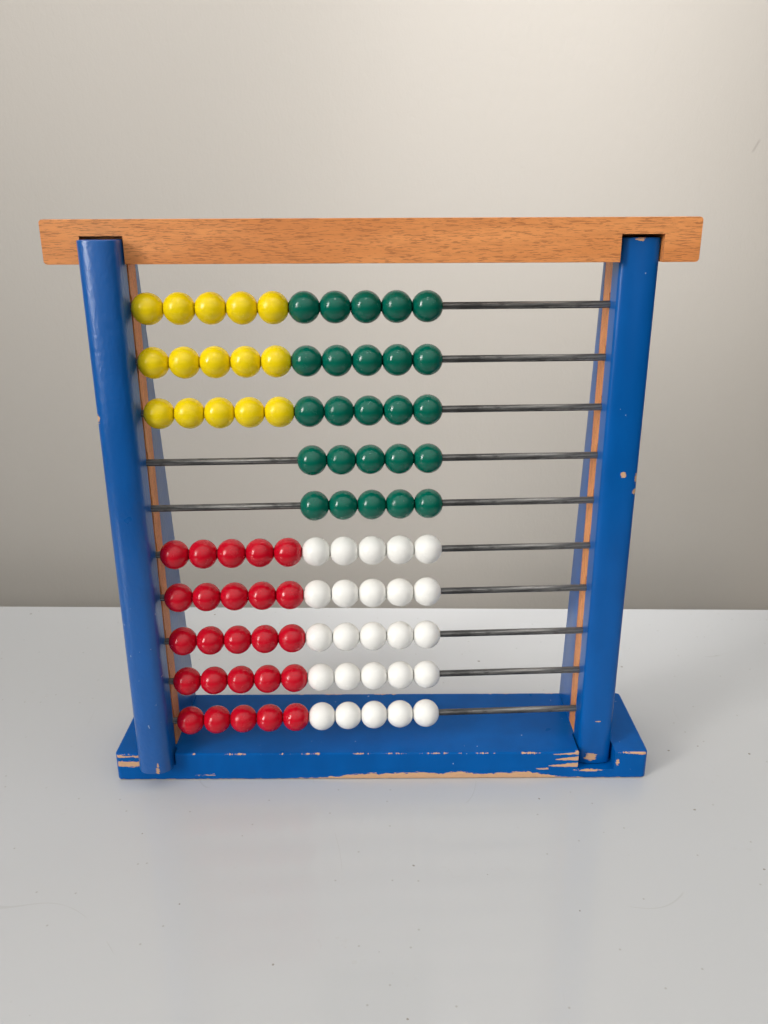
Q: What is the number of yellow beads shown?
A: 15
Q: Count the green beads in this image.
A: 25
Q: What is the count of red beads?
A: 25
